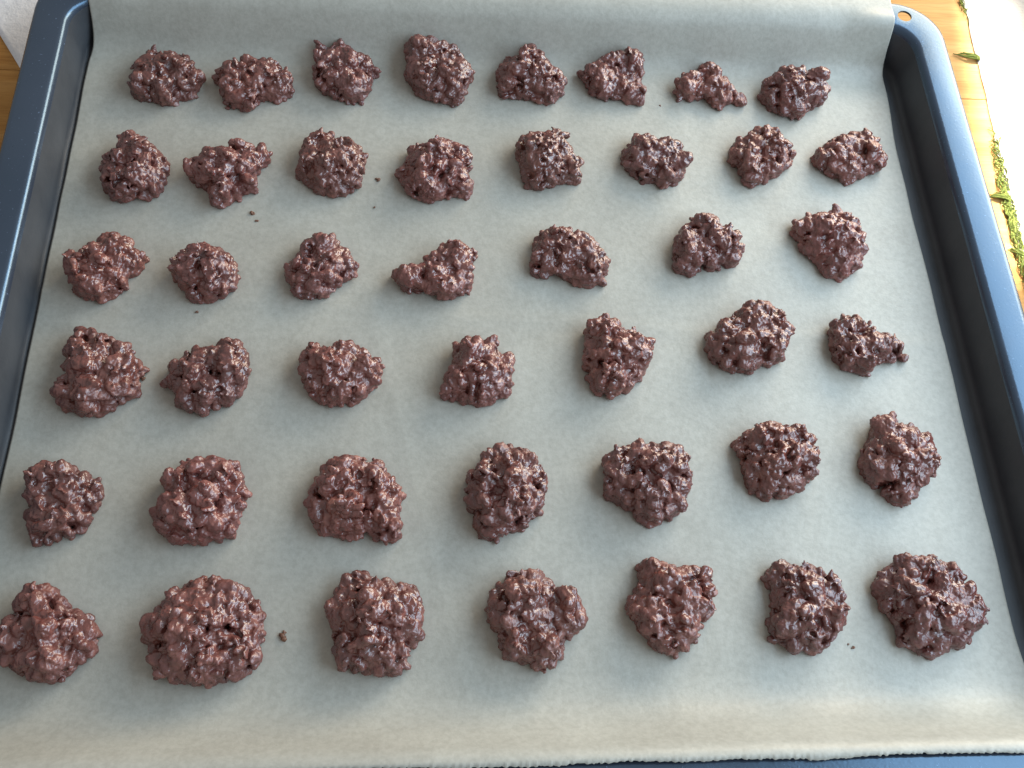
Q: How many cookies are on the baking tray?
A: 44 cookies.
